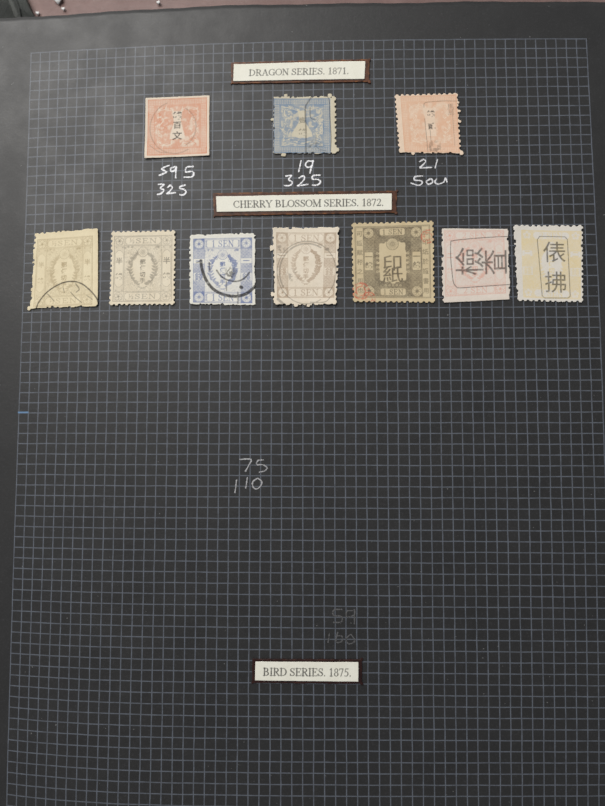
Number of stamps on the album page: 10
